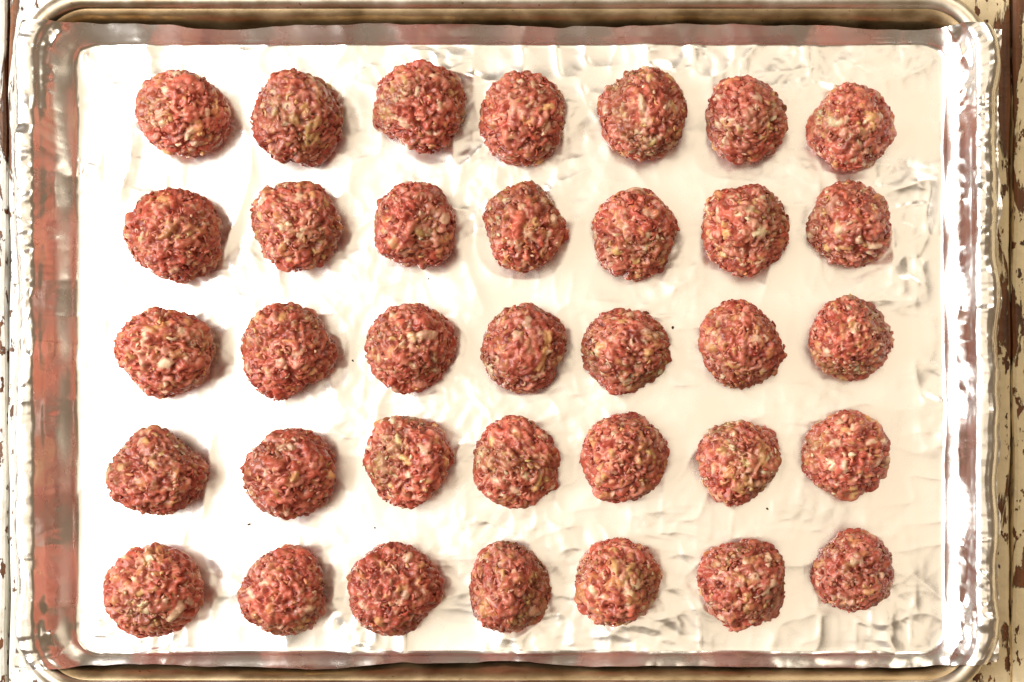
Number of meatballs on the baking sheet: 35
